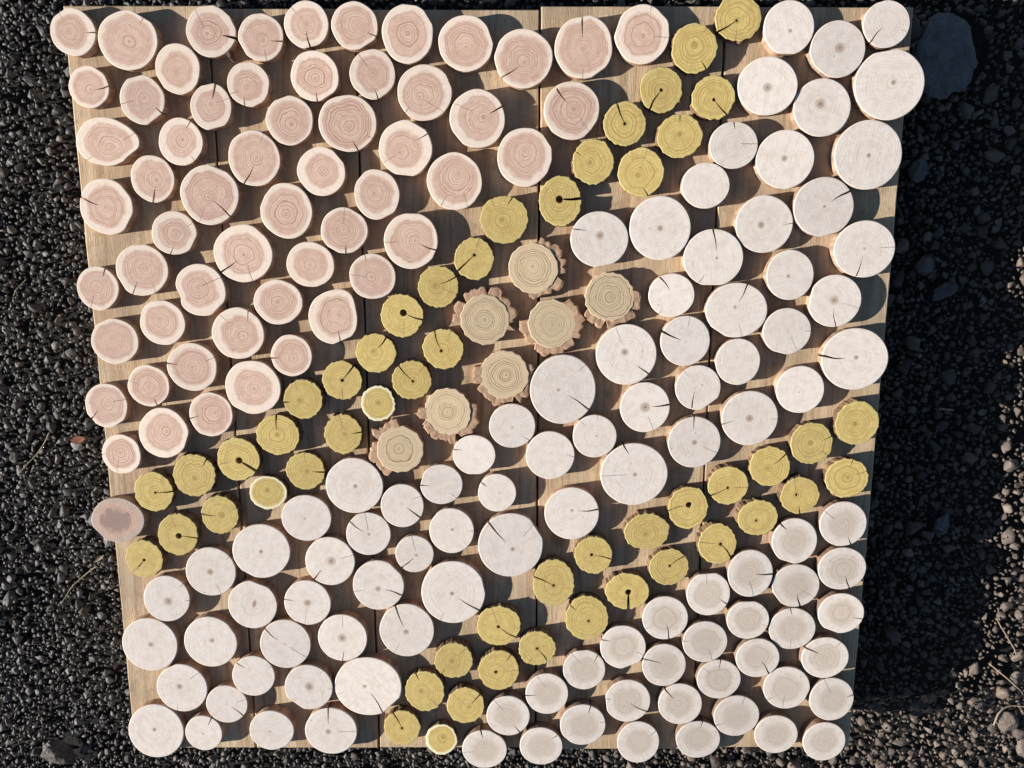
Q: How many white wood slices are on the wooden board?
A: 99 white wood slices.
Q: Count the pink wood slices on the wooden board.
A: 58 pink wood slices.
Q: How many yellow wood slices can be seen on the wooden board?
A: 52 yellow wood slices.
